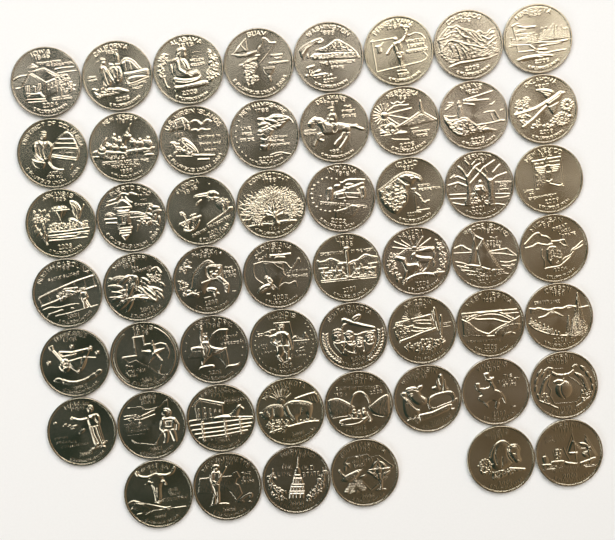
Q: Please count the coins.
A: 54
